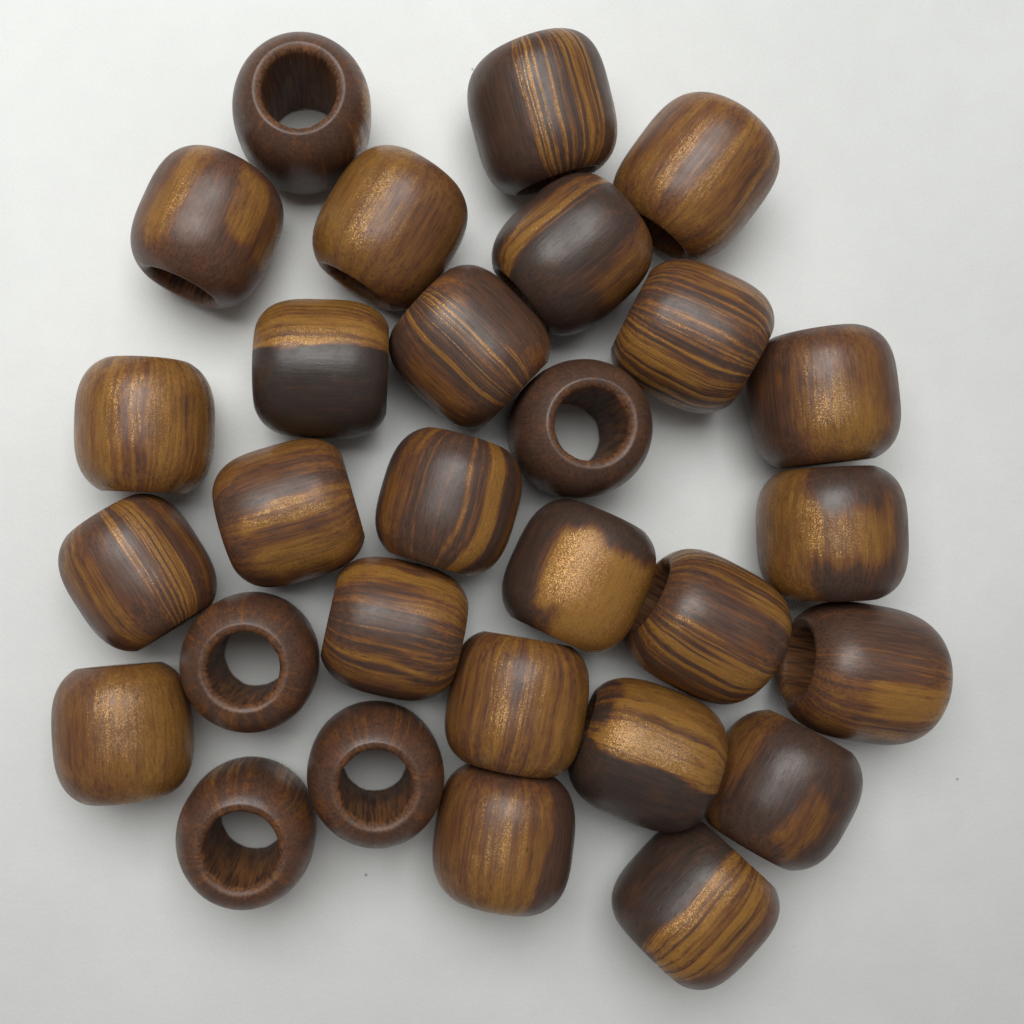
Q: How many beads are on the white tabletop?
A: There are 29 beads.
